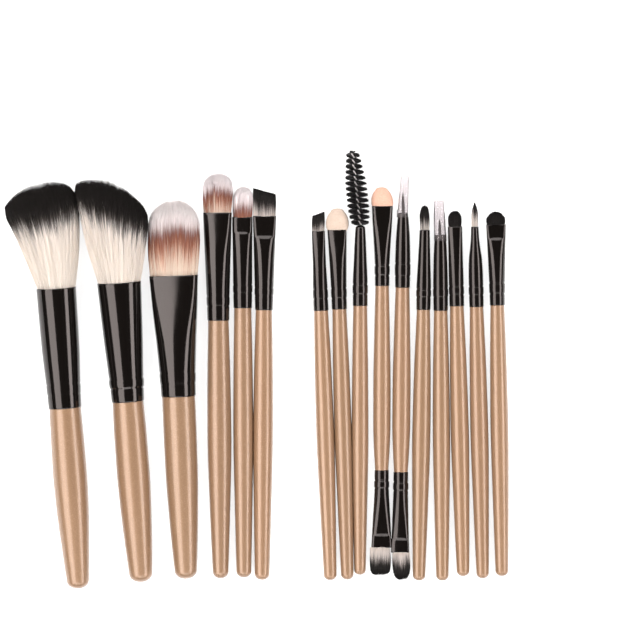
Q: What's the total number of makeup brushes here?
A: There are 16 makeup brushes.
